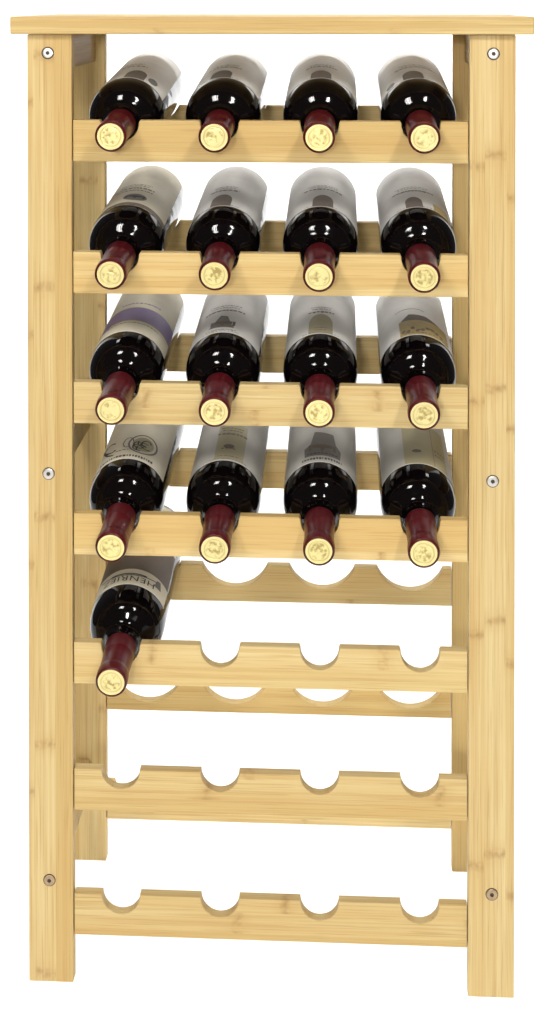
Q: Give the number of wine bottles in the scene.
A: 17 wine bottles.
